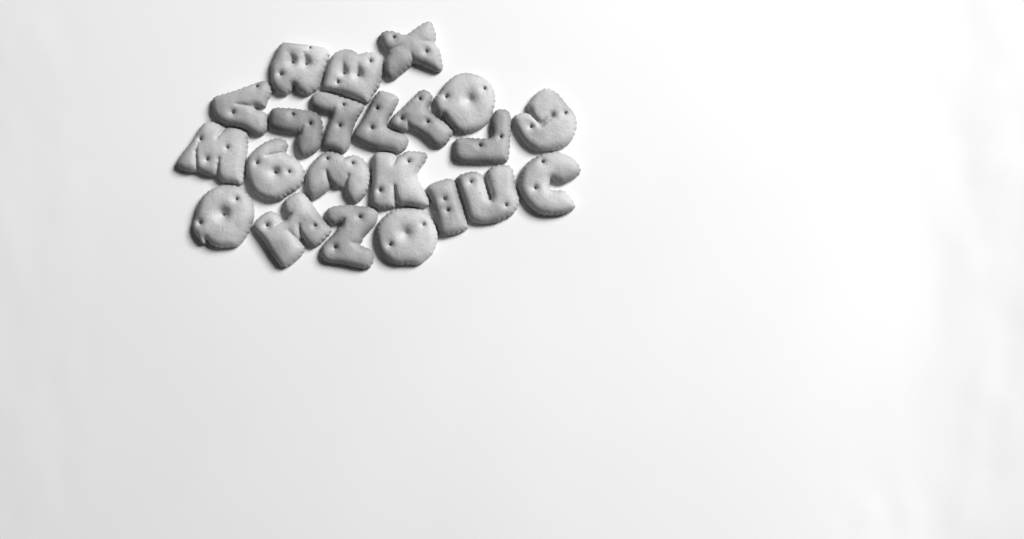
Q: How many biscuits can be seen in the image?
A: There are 22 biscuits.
